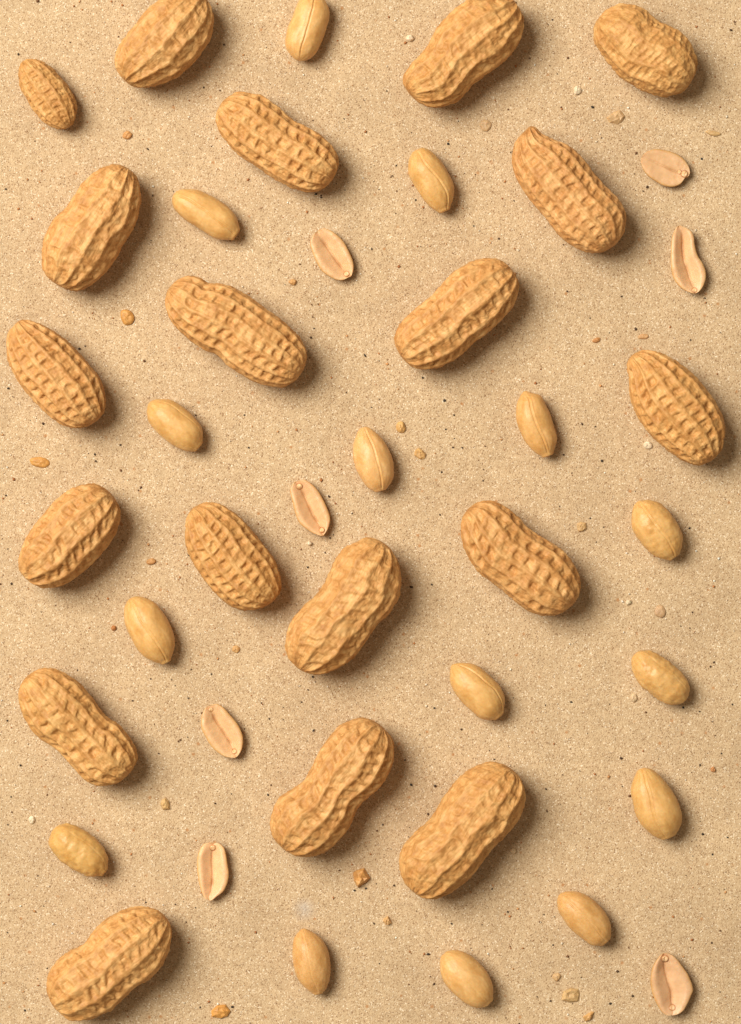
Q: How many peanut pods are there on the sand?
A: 19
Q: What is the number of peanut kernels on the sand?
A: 15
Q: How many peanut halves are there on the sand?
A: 7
